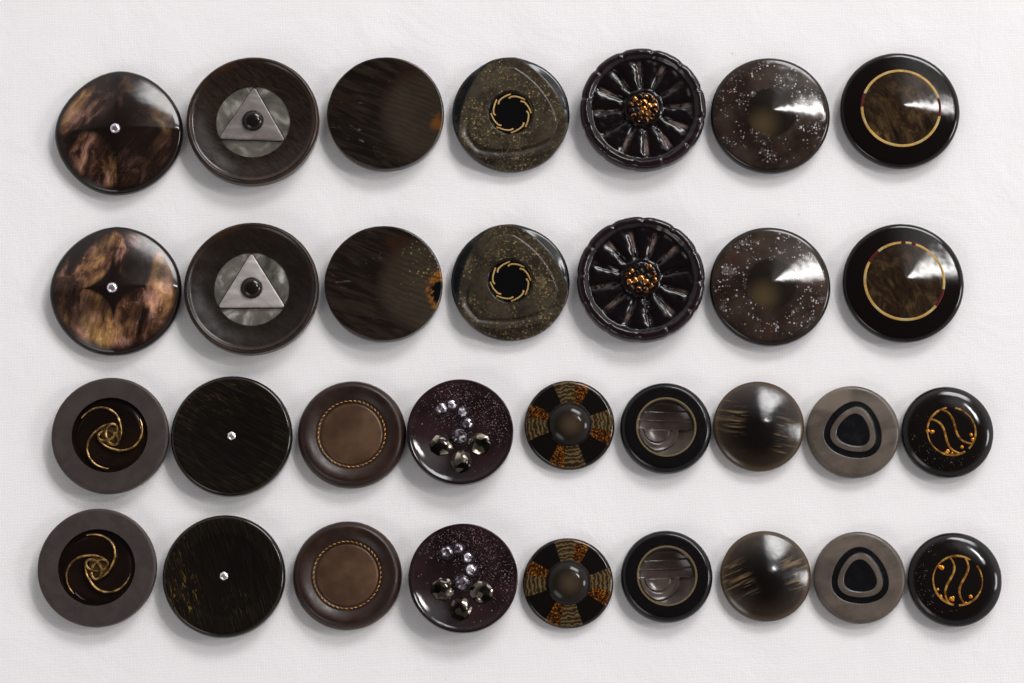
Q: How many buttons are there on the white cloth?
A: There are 32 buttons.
